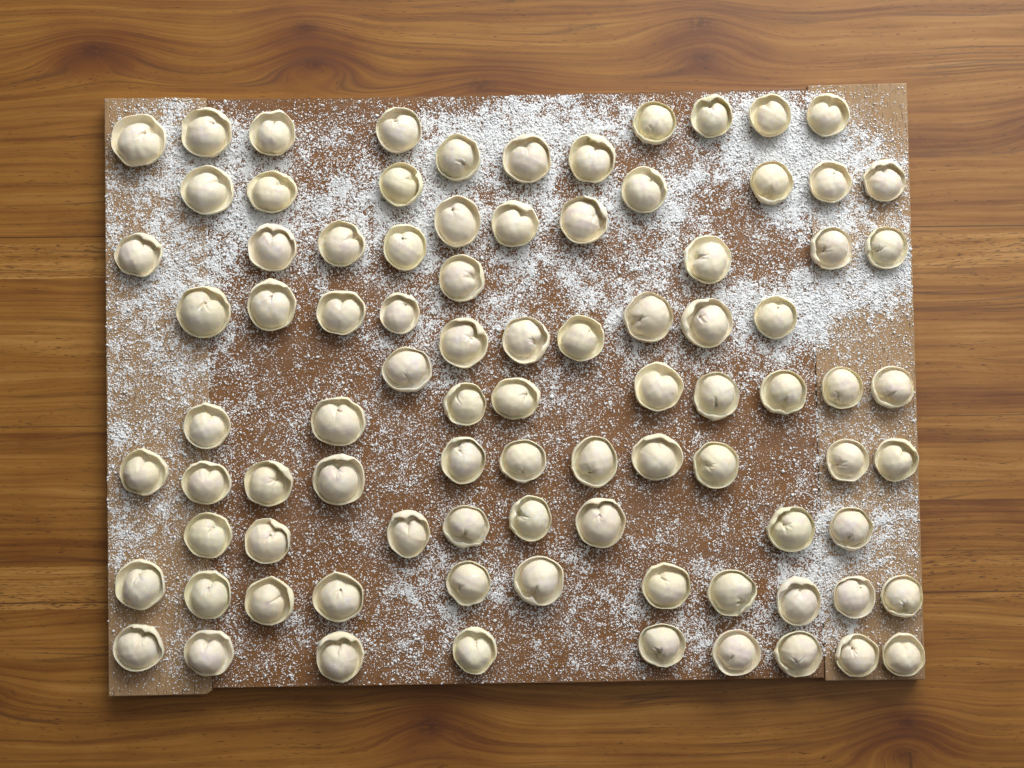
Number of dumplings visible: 88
